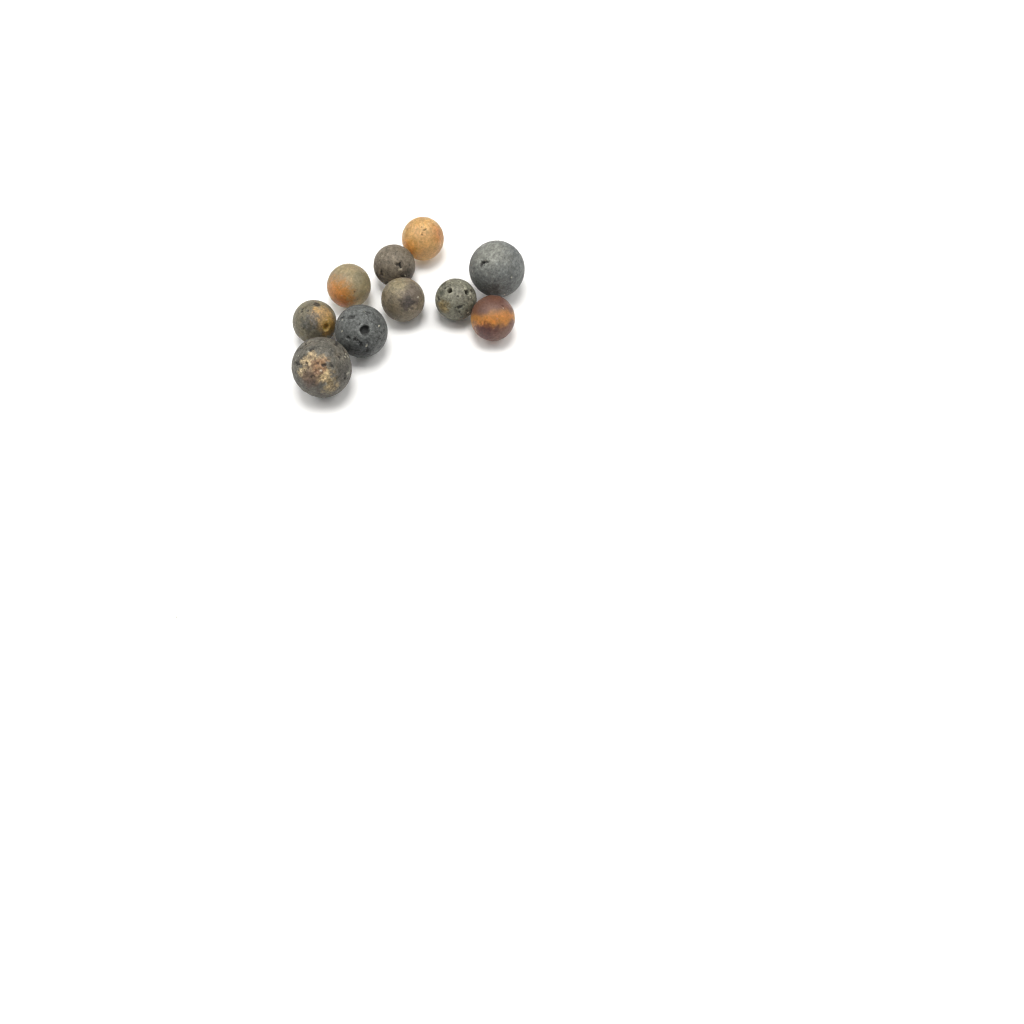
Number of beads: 10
